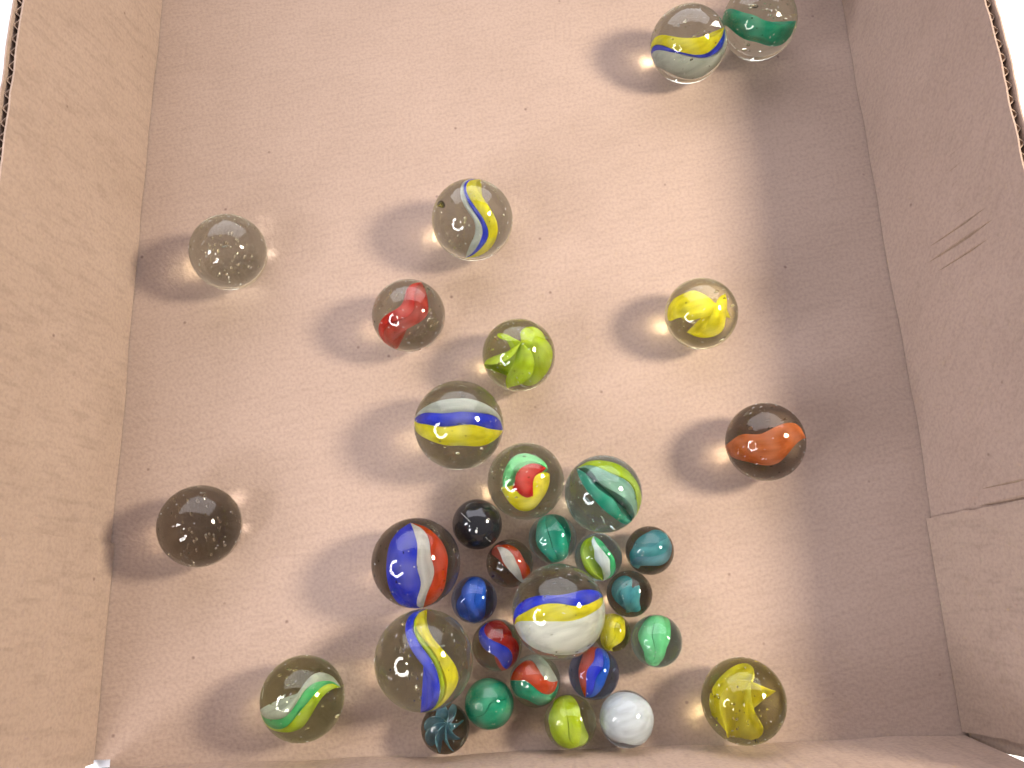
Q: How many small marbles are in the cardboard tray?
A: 16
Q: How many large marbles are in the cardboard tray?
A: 17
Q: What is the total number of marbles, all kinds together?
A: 33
